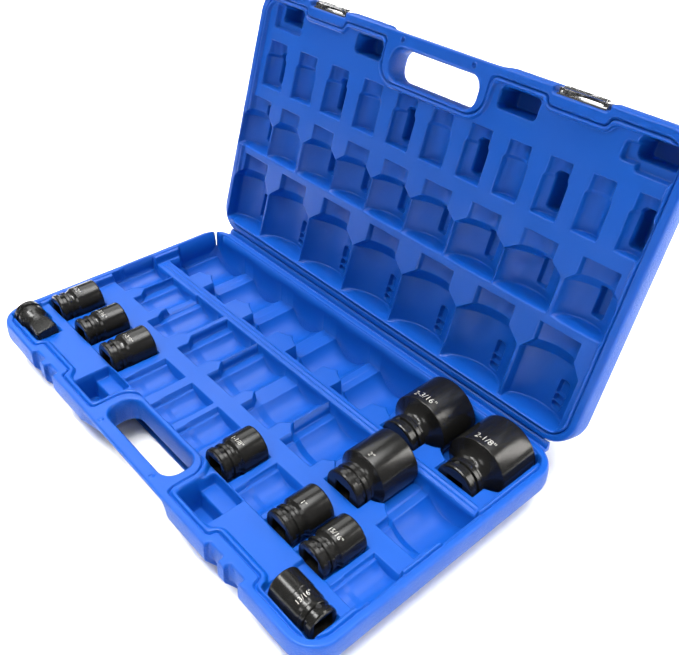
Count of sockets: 10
